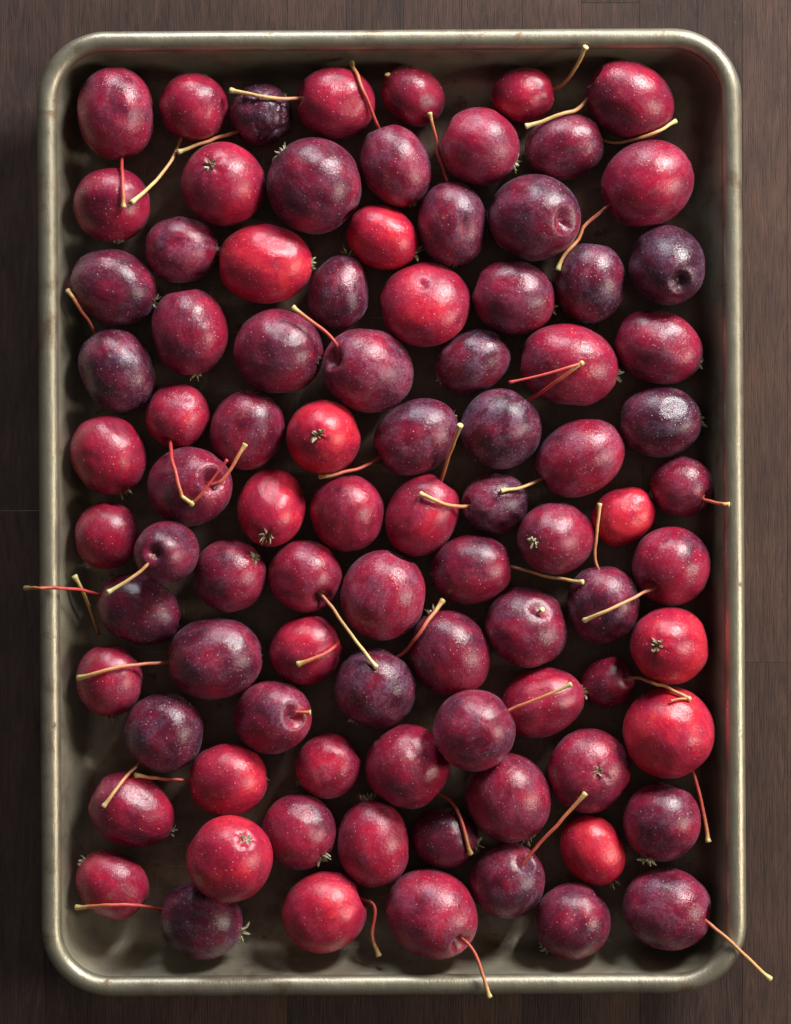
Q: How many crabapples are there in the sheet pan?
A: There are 89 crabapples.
